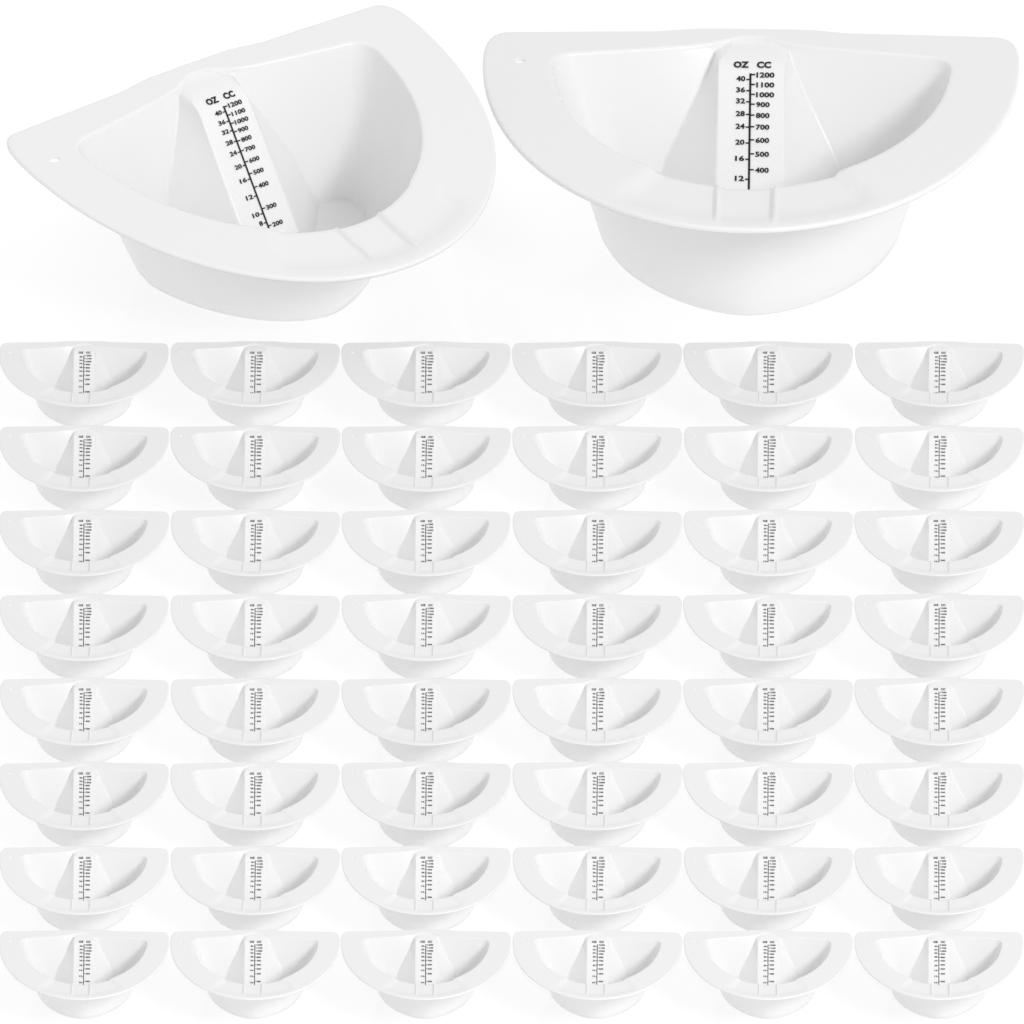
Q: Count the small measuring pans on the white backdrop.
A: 48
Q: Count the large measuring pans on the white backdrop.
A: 2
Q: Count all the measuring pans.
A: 50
